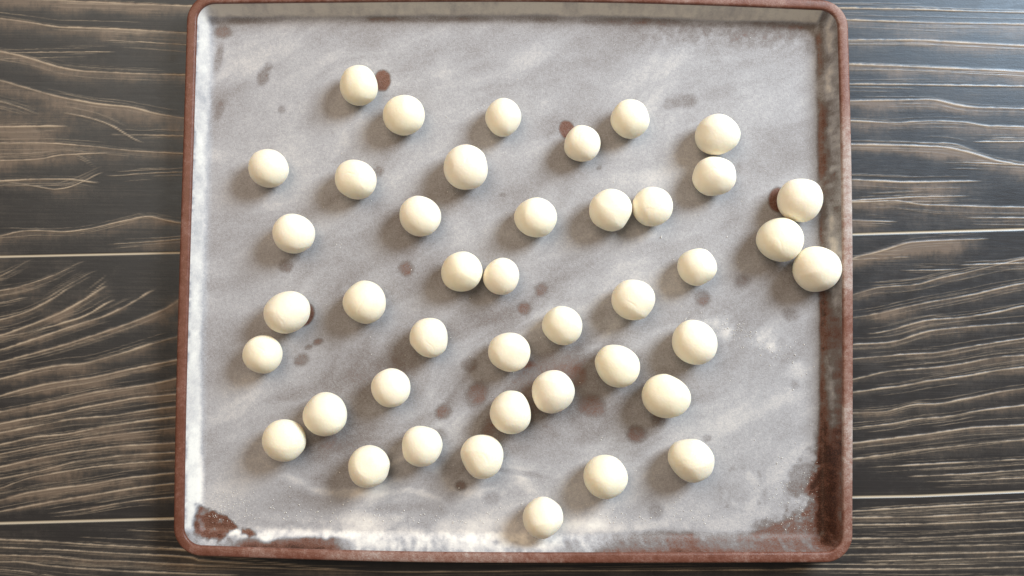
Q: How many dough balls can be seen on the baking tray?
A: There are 42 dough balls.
